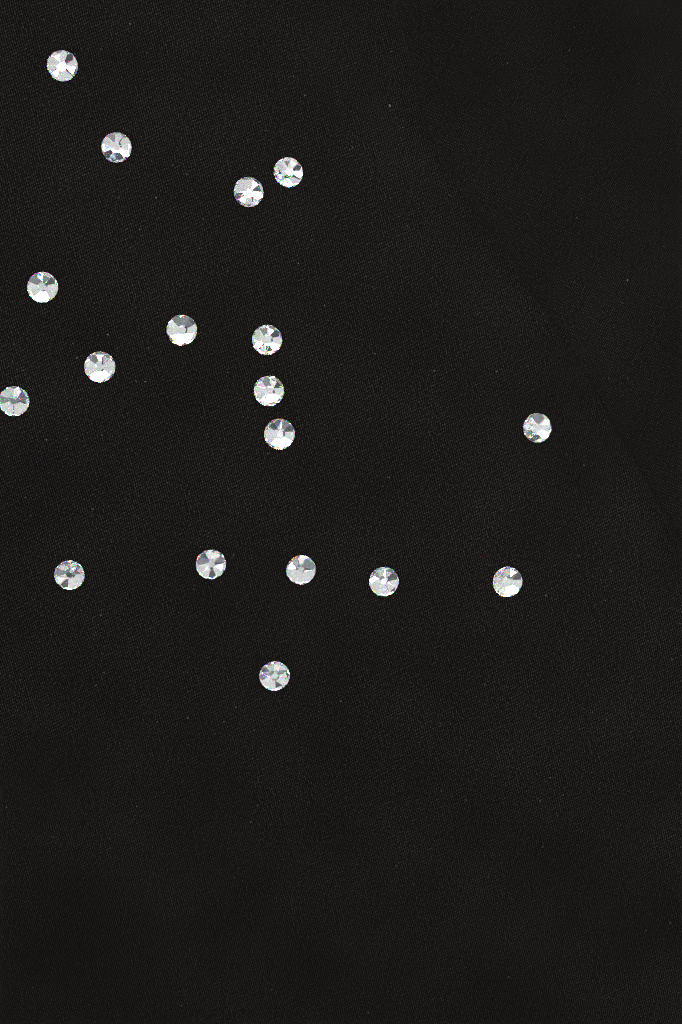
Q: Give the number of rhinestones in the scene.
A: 18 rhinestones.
